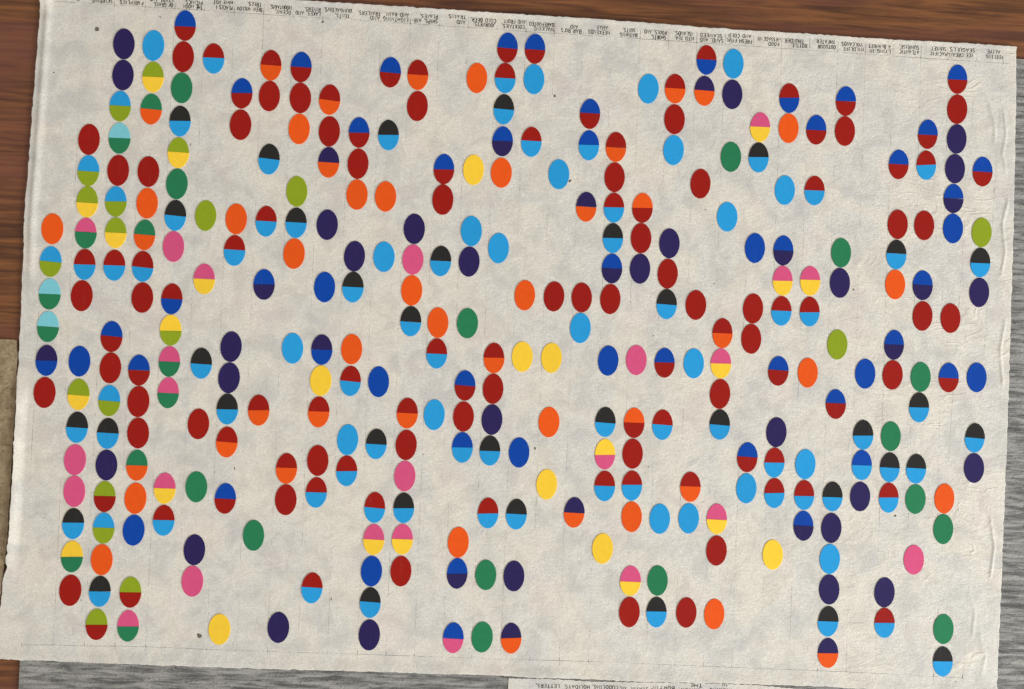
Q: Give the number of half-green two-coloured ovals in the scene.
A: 26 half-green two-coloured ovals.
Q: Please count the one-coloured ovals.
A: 165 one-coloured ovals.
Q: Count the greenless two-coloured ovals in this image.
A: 139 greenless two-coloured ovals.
